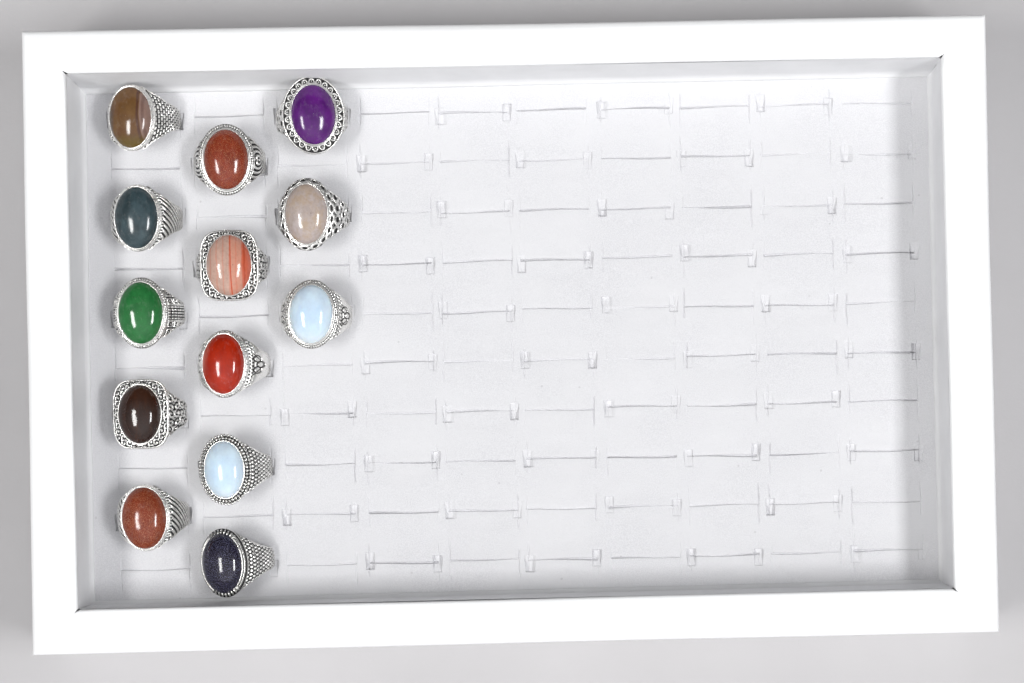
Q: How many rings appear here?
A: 13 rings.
